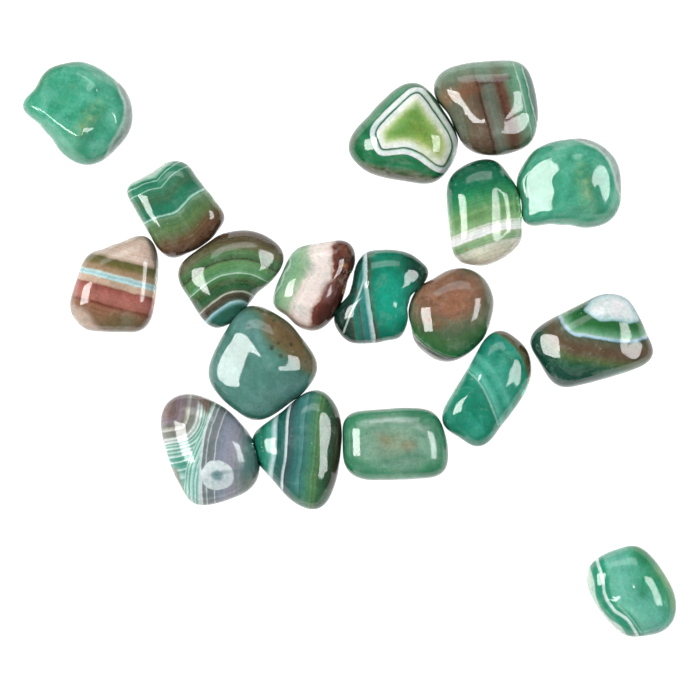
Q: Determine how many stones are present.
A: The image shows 18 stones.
